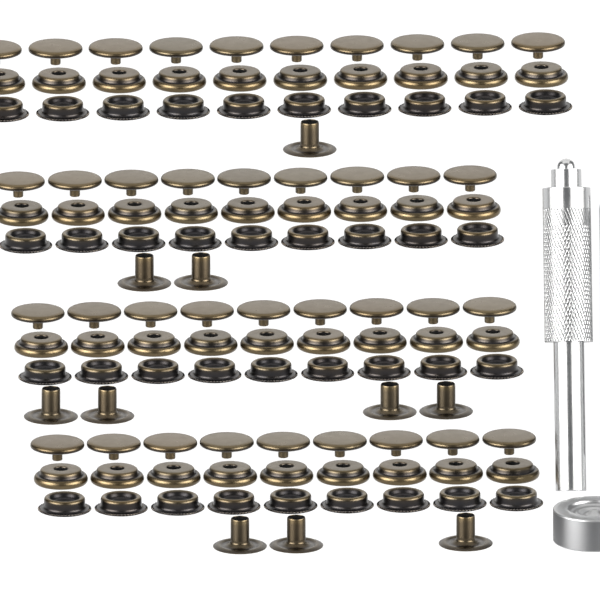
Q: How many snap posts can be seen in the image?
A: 10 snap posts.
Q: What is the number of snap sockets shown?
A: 37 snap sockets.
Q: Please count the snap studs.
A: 37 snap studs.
